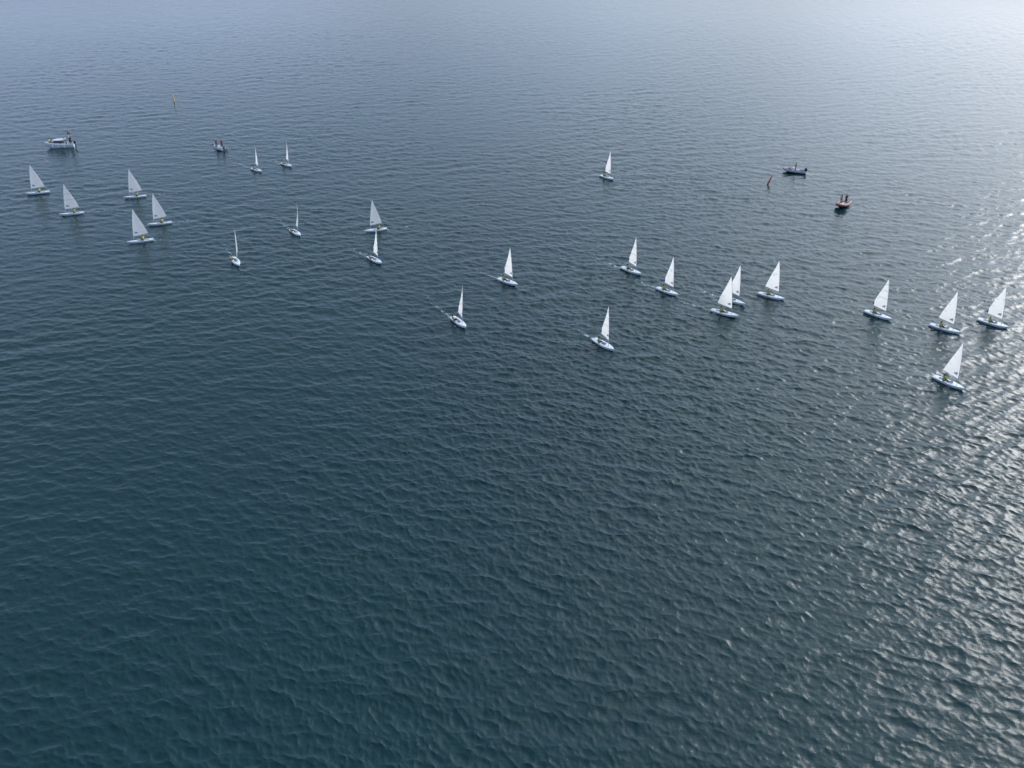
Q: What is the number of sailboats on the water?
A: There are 24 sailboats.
